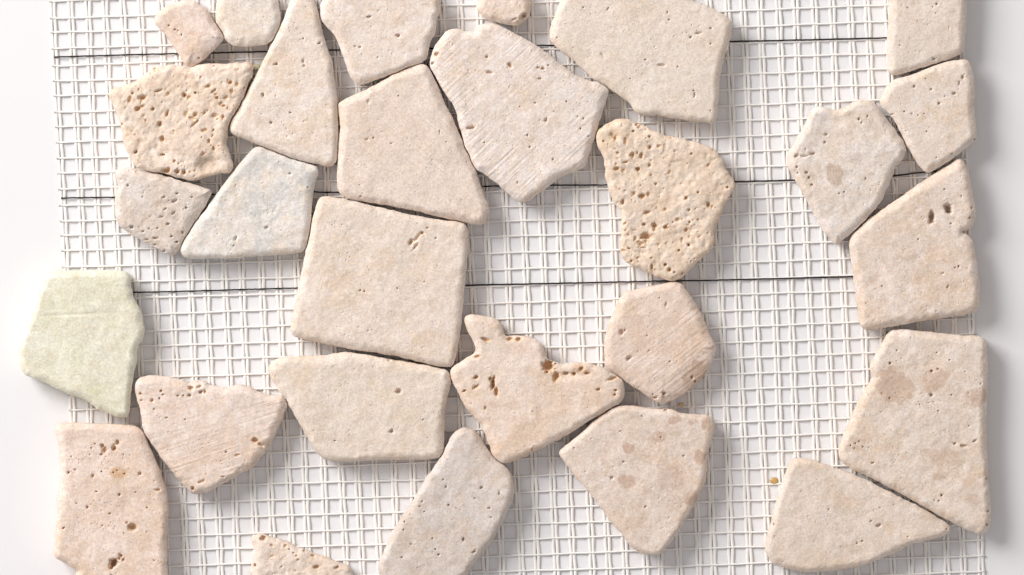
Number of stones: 28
